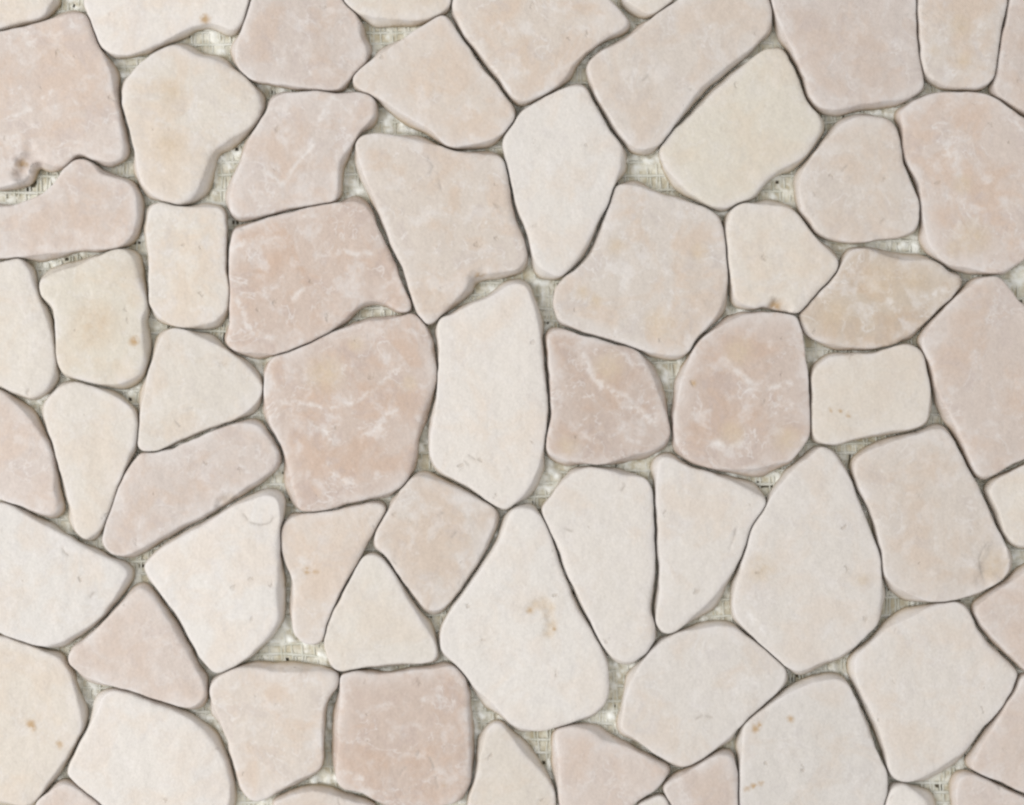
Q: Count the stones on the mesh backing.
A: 66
